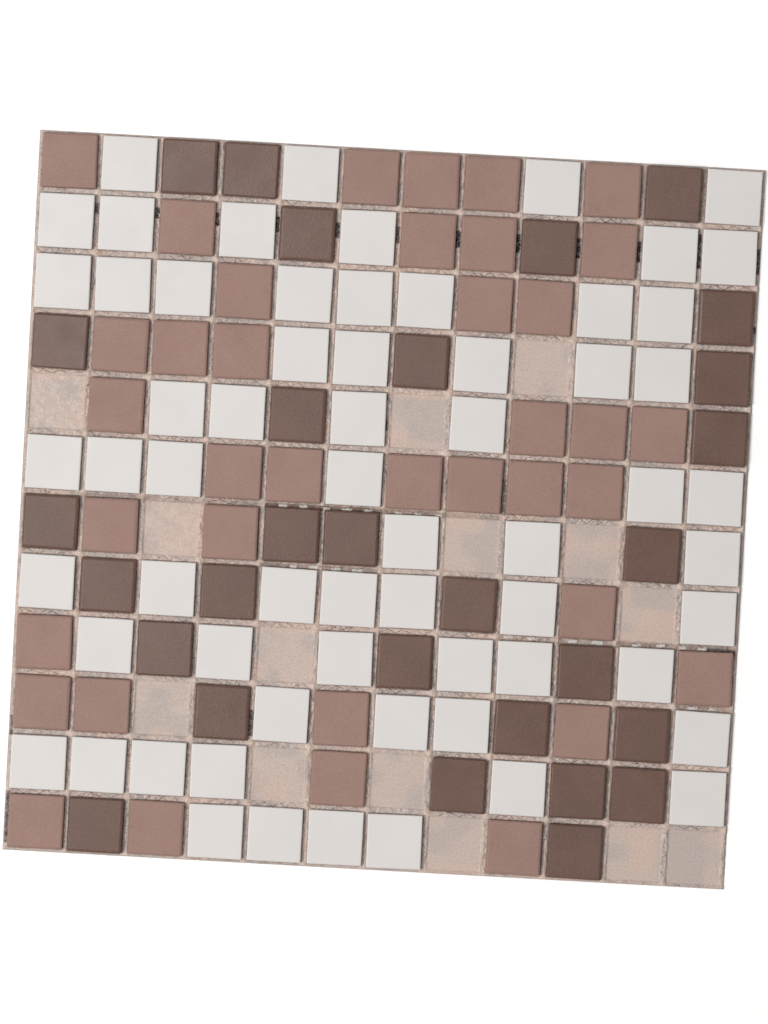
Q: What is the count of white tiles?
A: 63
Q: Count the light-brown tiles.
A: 38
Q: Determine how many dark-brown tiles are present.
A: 29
